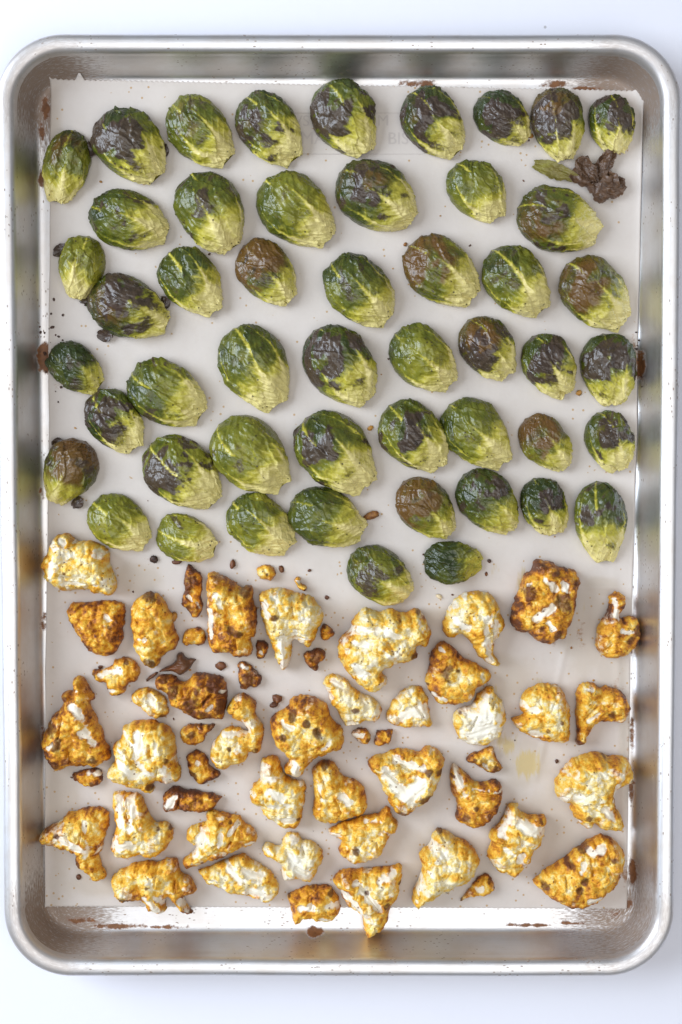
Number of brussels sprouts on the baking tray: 50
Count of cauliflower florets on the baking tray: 55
